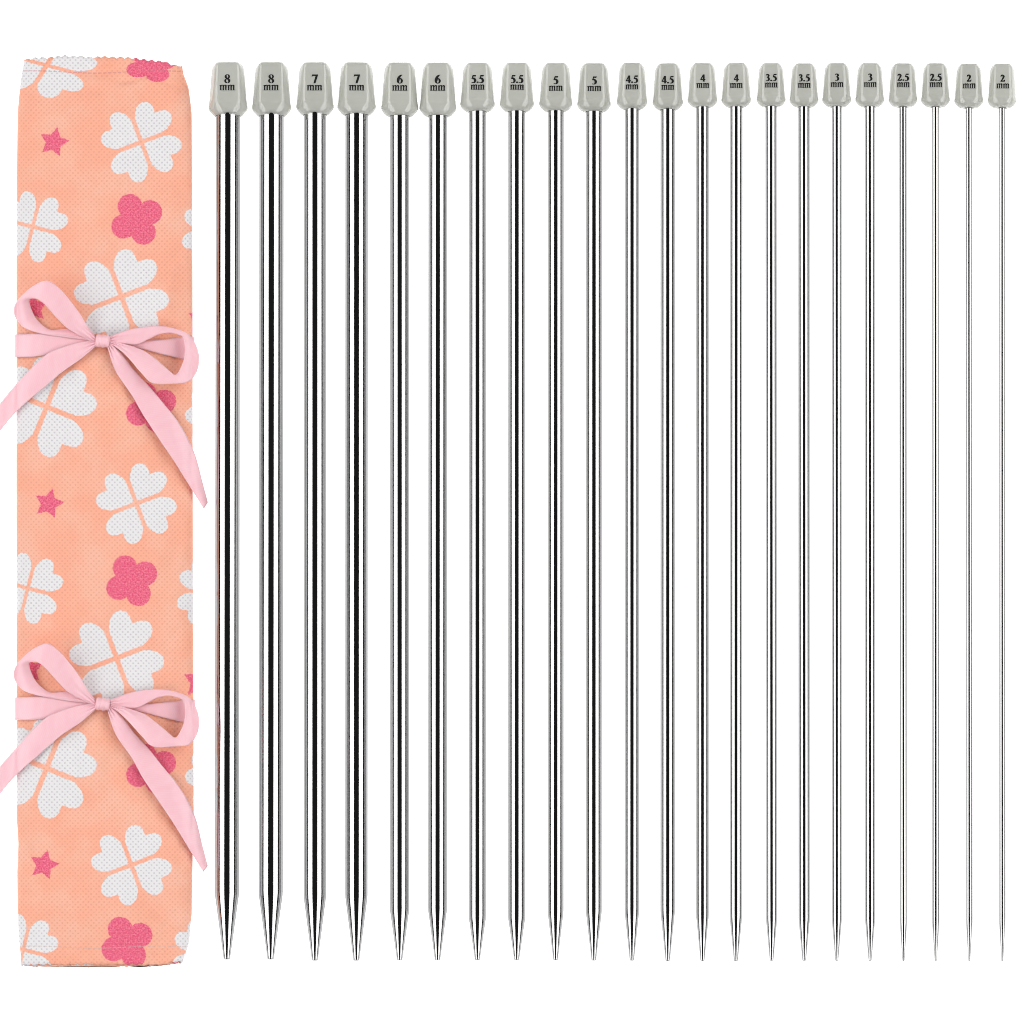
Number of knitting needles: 22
